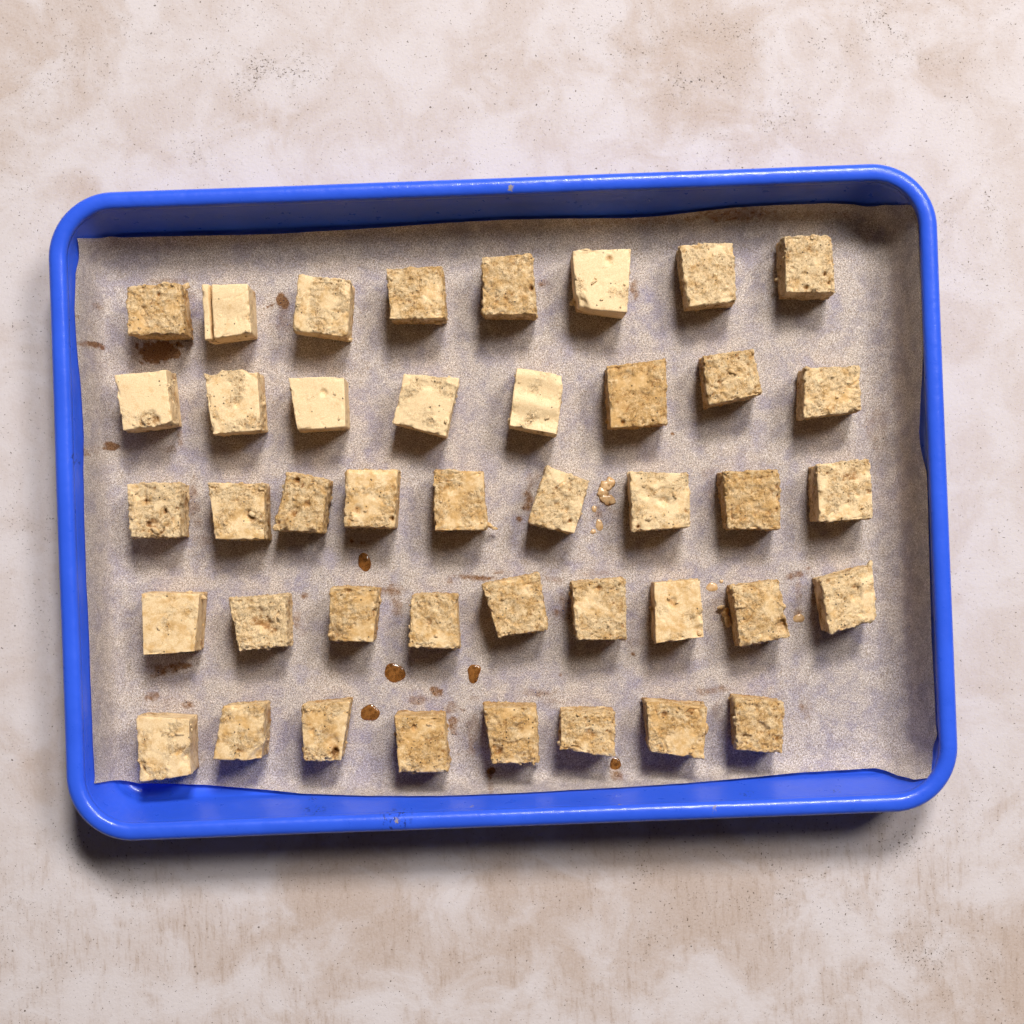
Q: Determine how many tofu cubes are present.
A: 42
